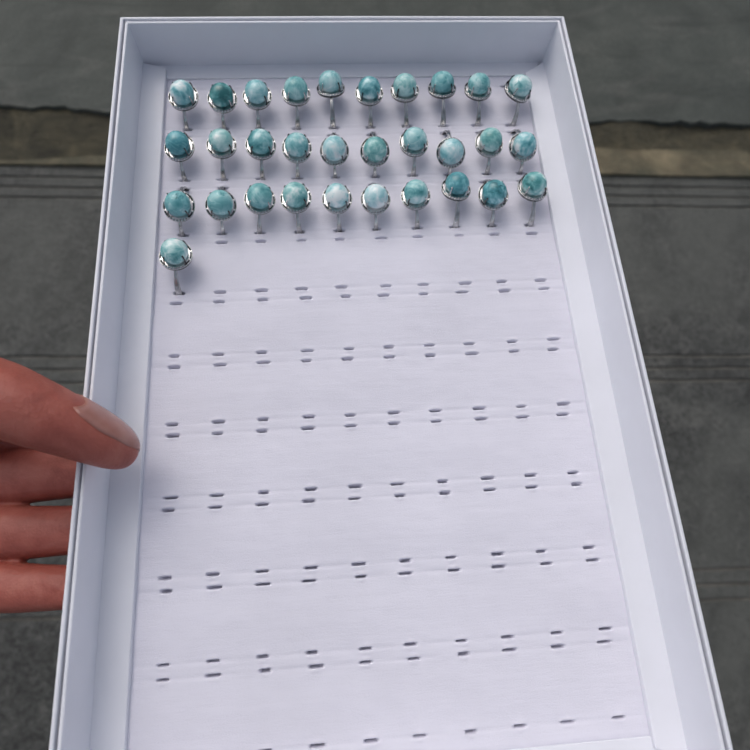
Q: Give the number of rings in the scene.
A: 31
